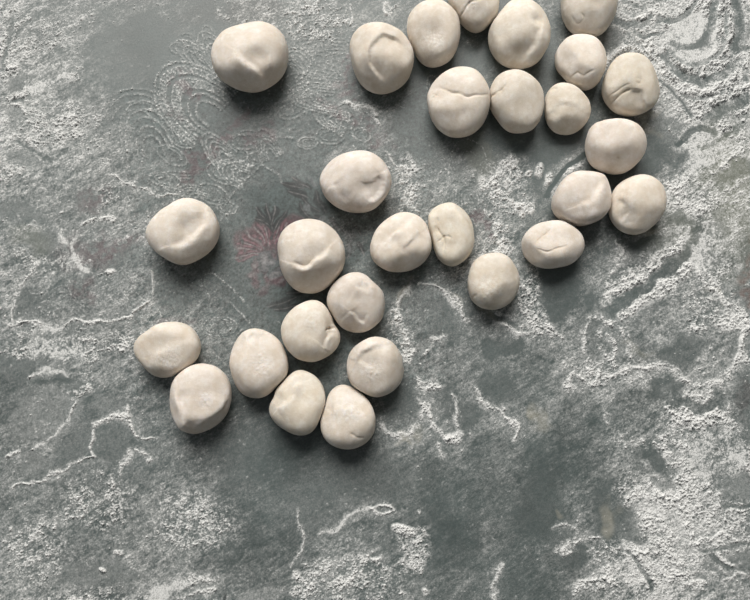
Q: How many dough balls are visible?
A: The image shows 29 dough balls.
